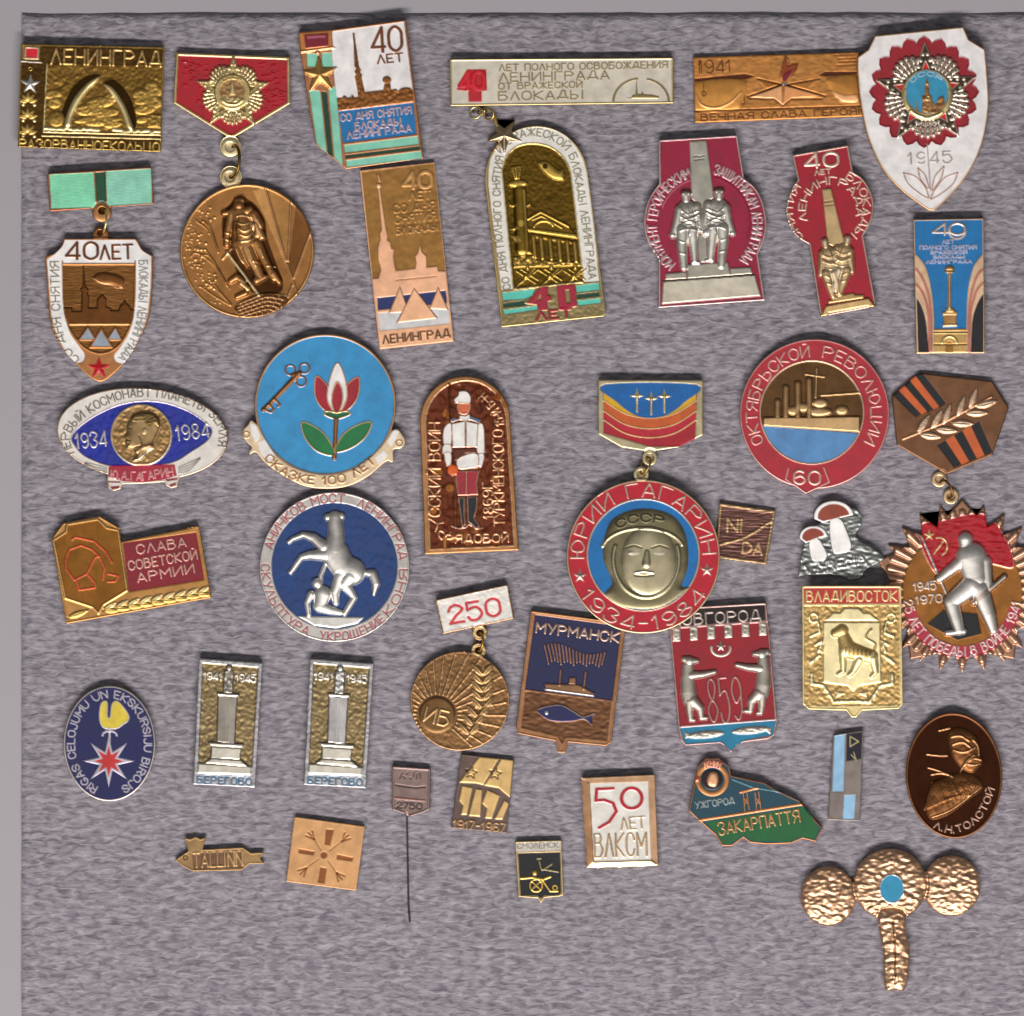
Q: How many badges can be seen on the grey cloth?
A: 38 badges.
